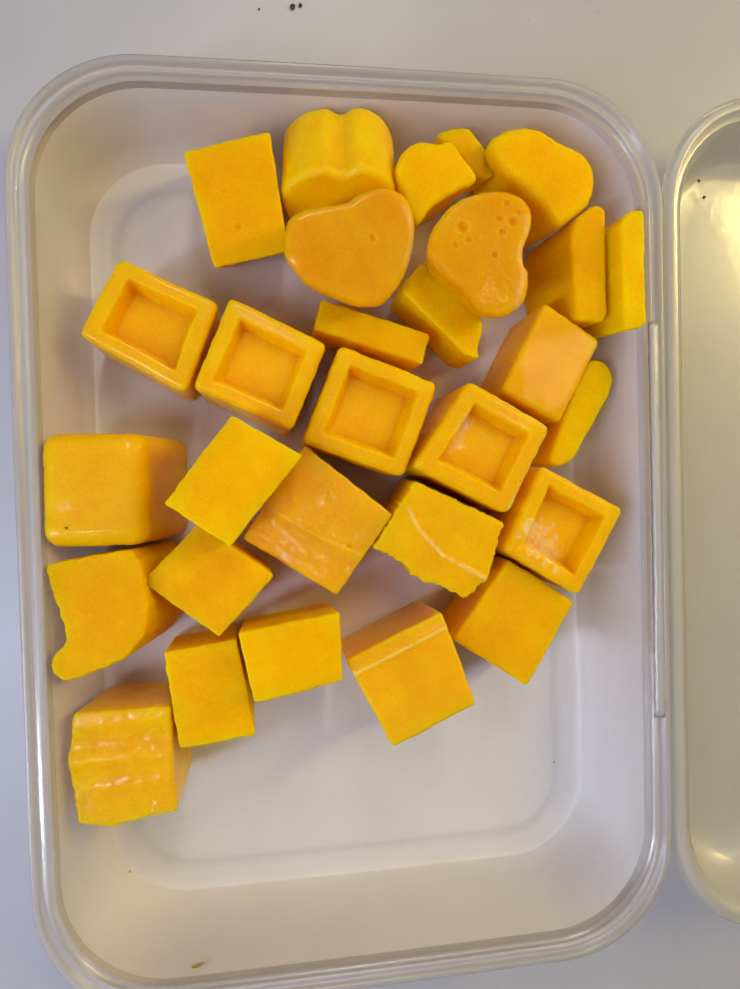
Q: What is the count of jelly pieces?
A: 29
